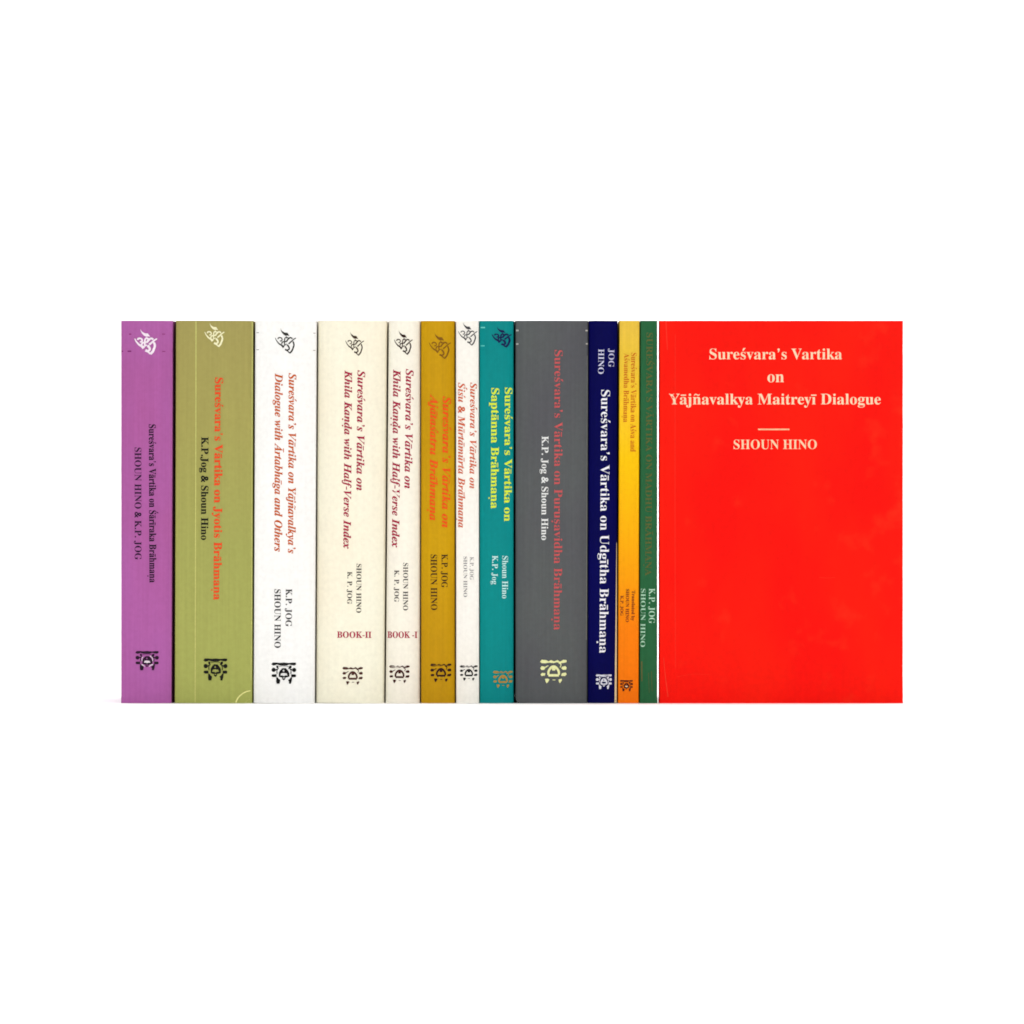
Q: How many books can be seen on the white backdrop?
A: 13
